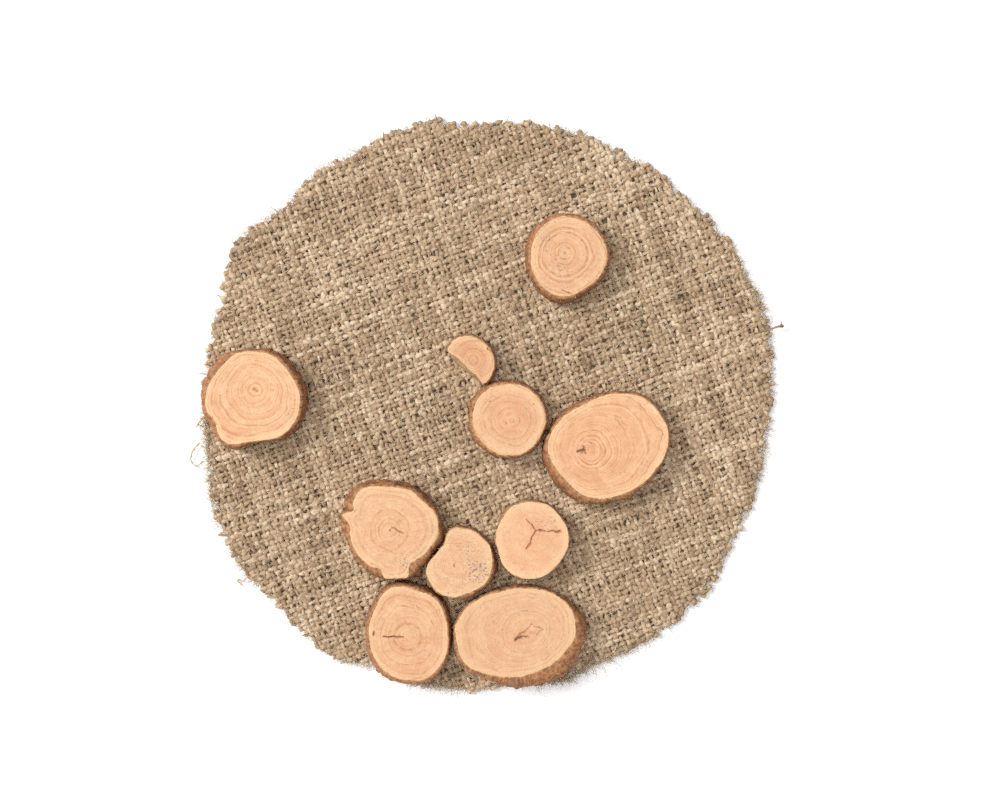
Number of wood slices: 10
